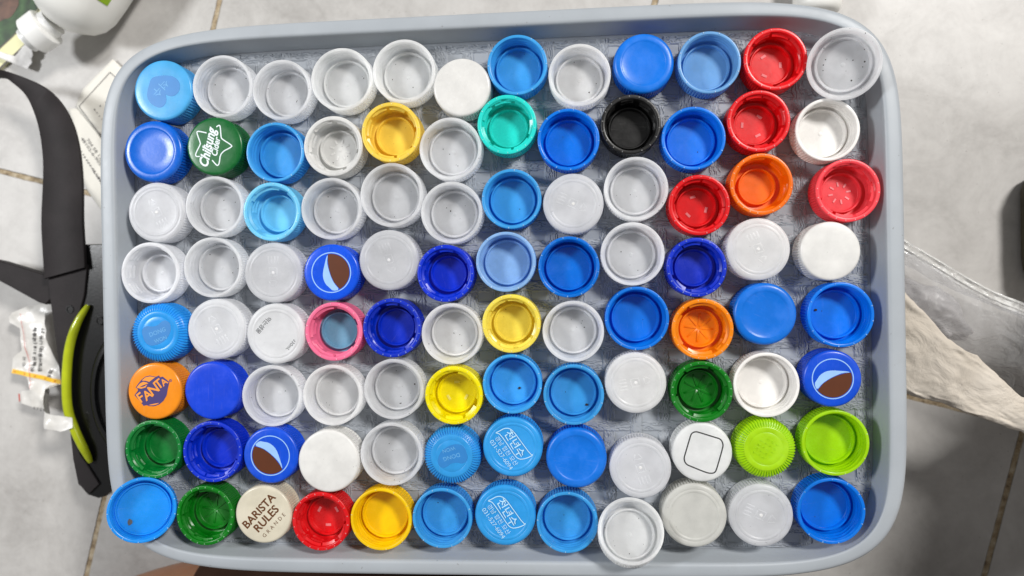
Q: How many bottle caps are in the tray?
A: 96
